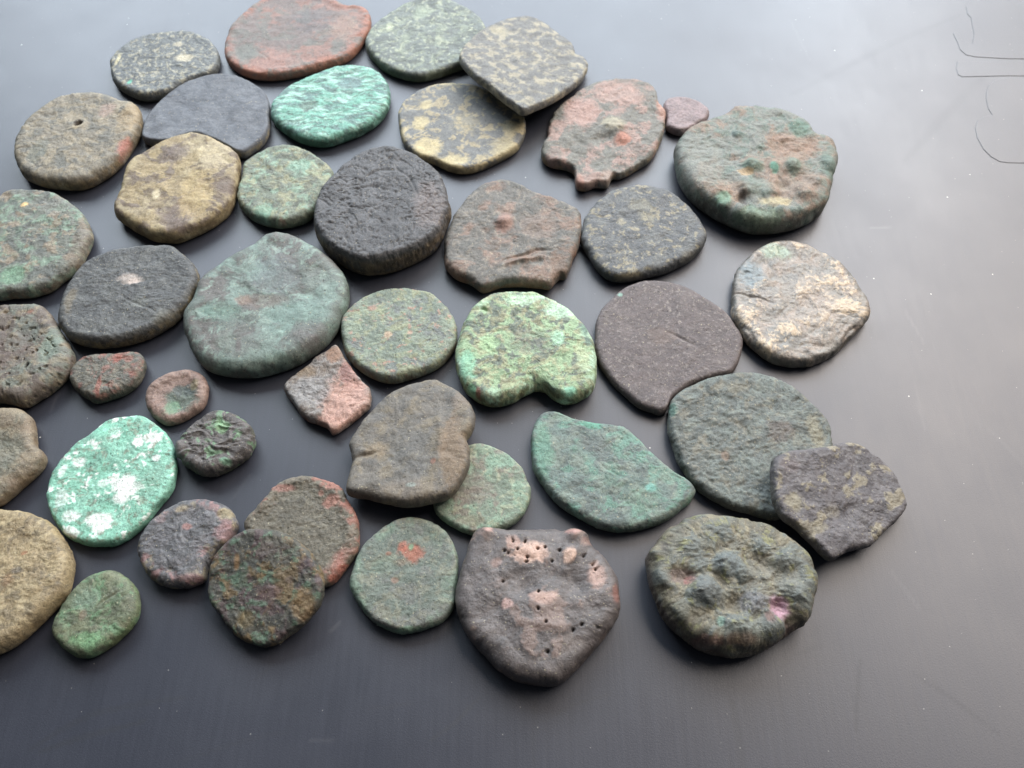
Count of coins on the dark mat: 43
